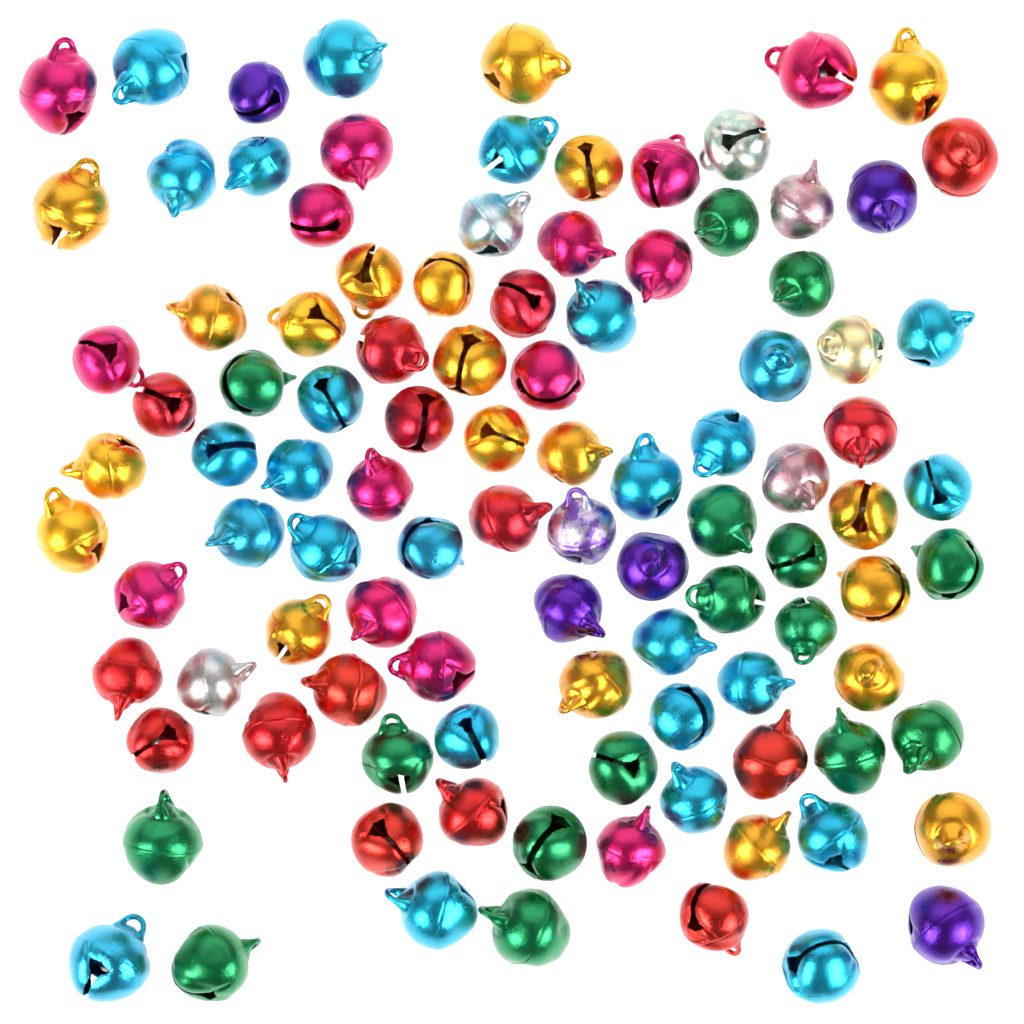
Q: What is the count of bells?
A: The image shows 103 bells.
